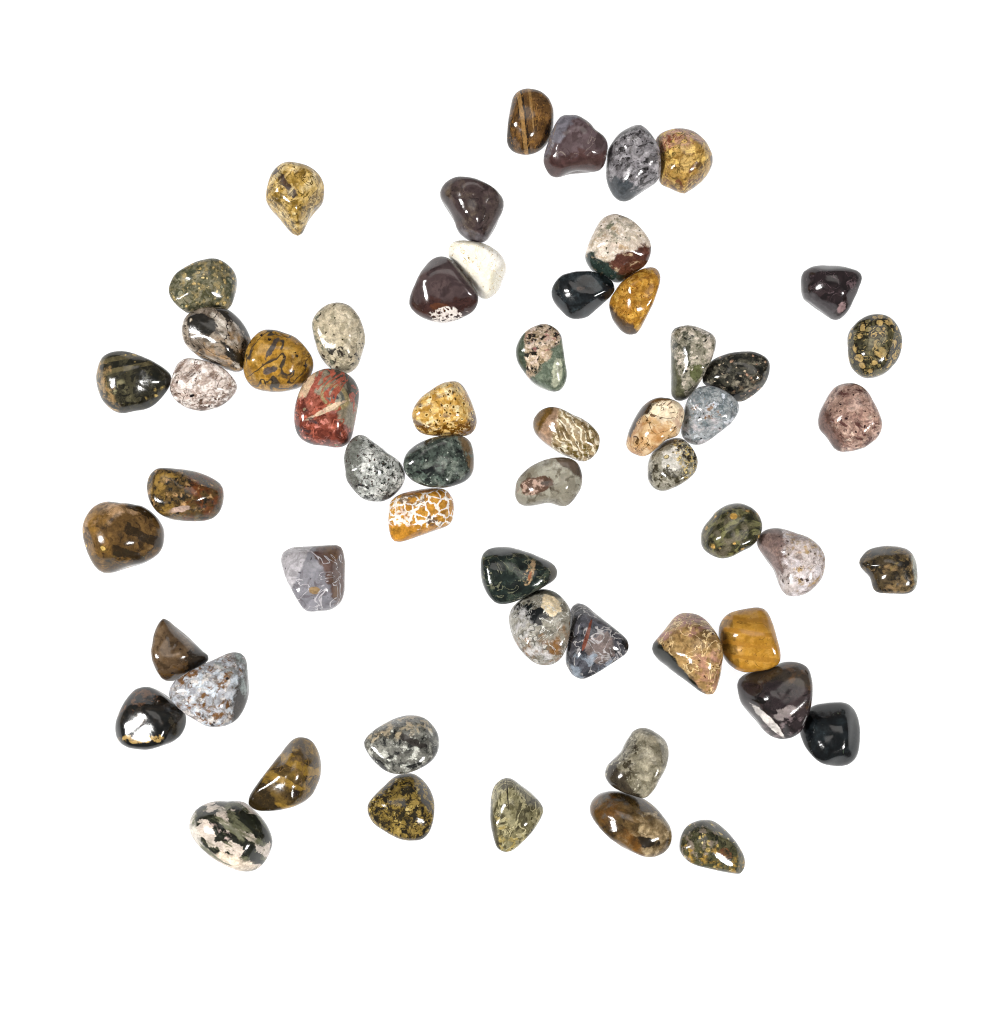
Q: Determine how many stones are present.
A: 57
